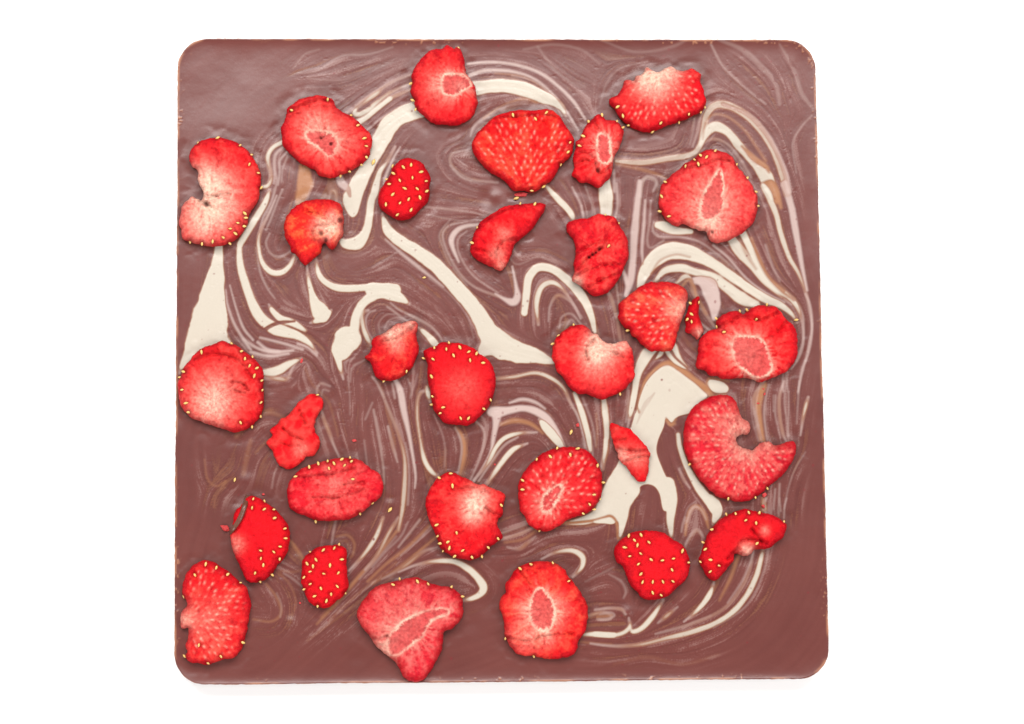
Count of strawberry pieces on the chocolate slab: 31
